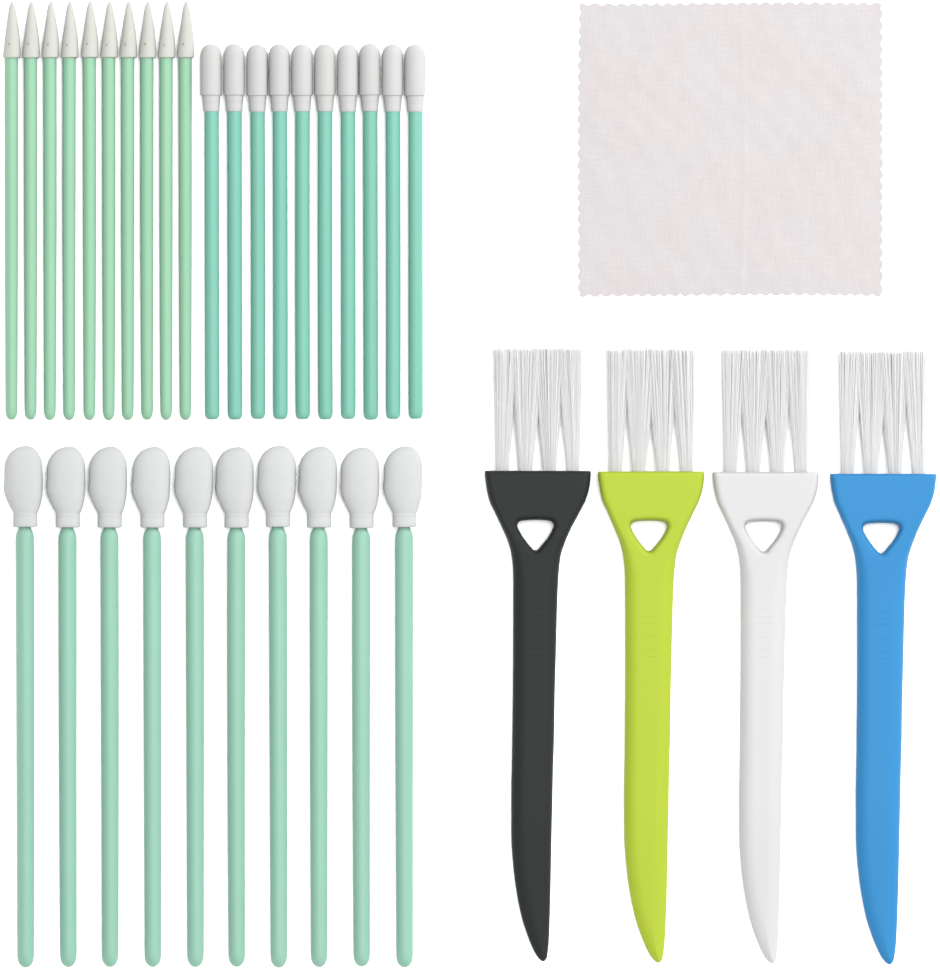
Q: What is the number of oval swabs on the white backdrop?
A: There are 10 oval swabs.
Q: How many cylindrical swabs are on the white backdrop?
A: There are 10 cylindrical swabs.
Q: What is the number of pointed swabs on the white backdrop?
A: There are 10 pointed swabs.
